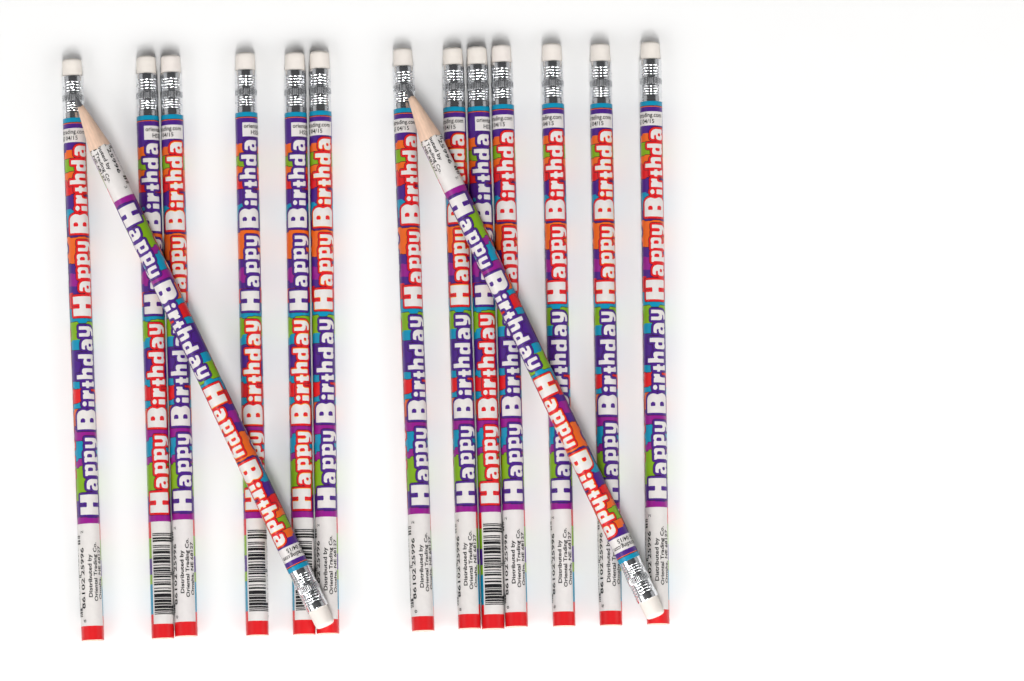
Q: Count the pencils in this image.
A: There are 15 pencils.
